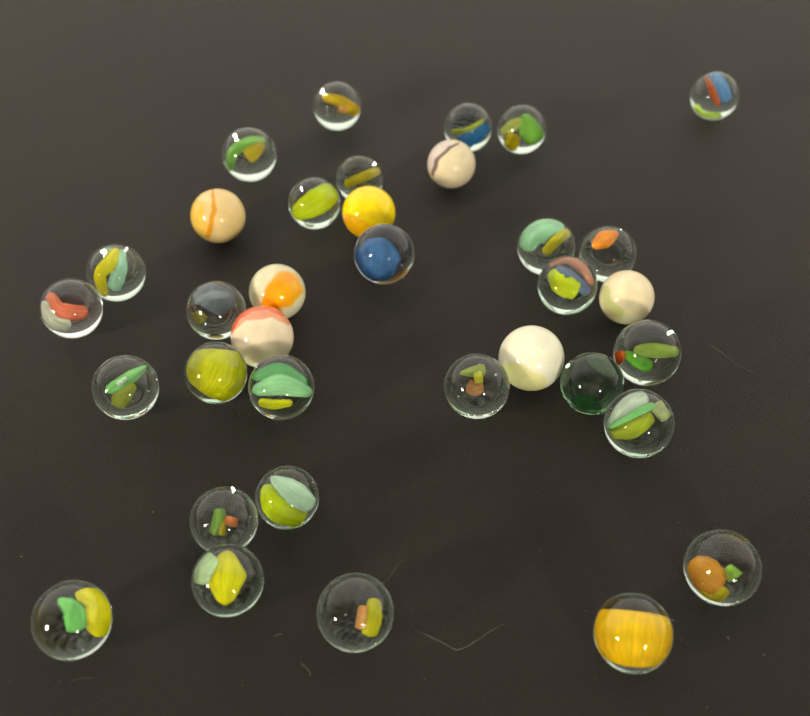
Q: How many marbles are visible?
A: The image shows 35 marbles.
